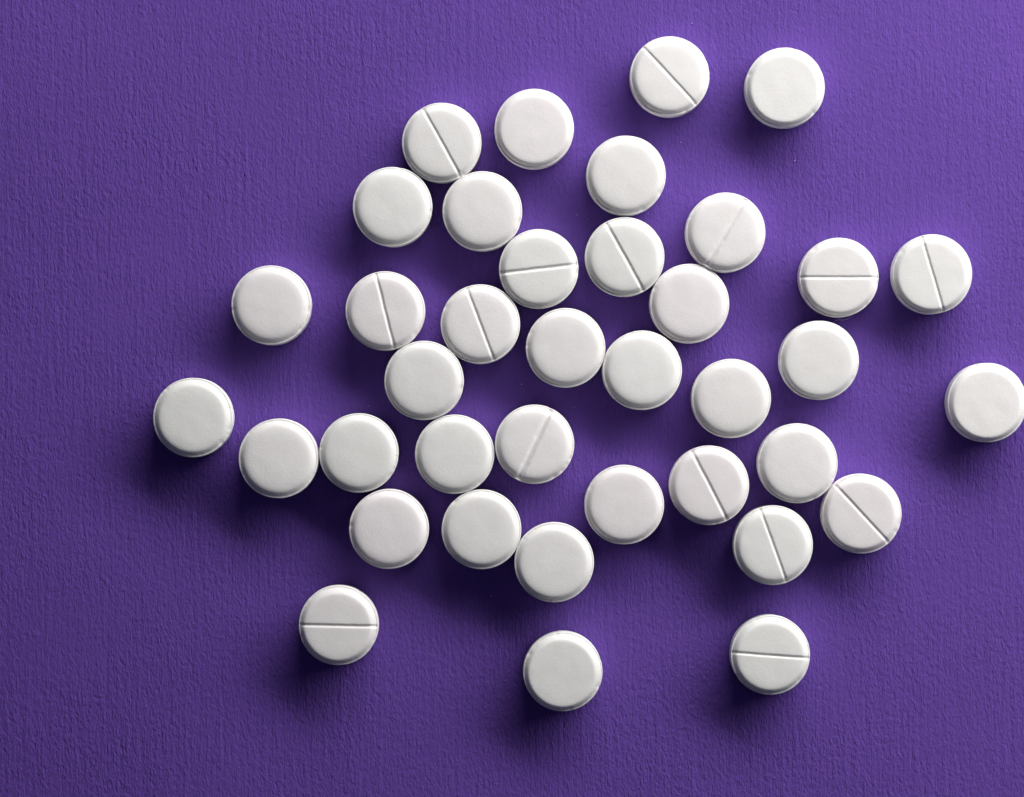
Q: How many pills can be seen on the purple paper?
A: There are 38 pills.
